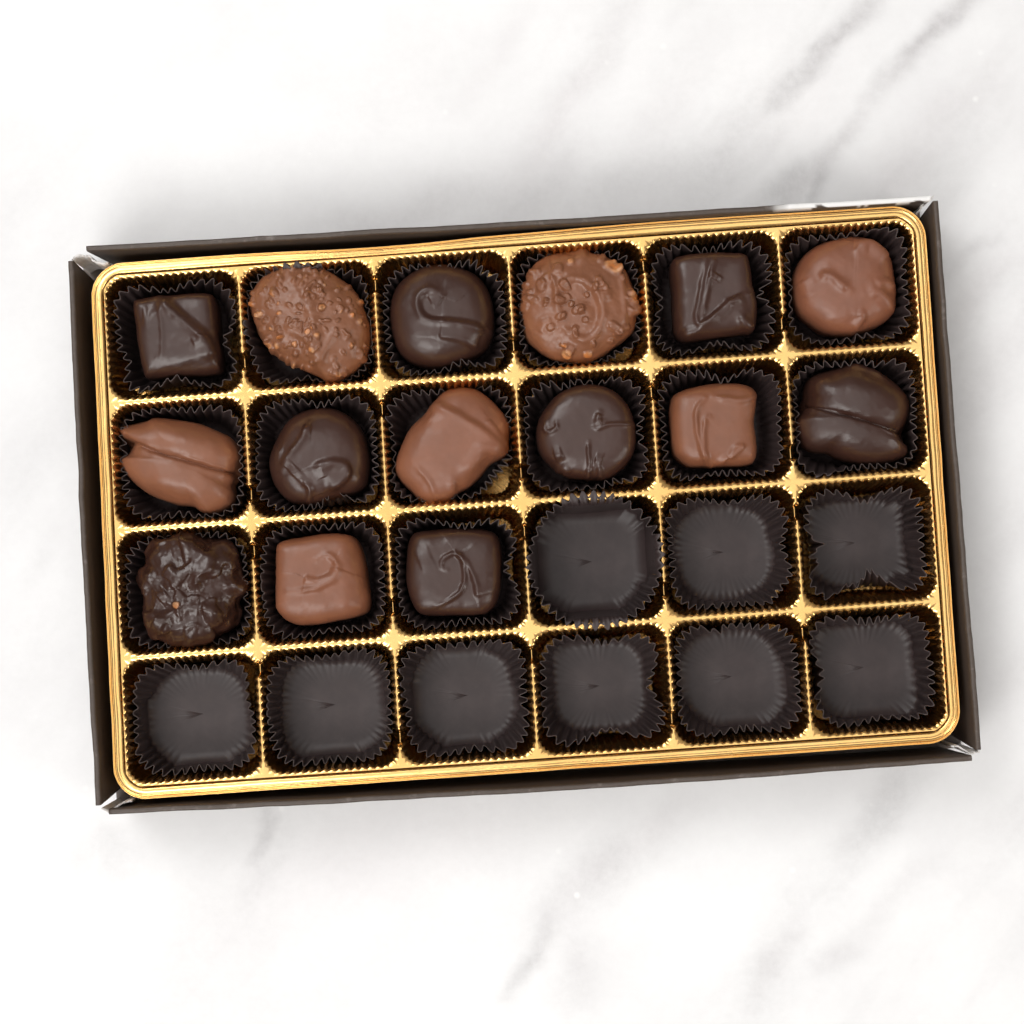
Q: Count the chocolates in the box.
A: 15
